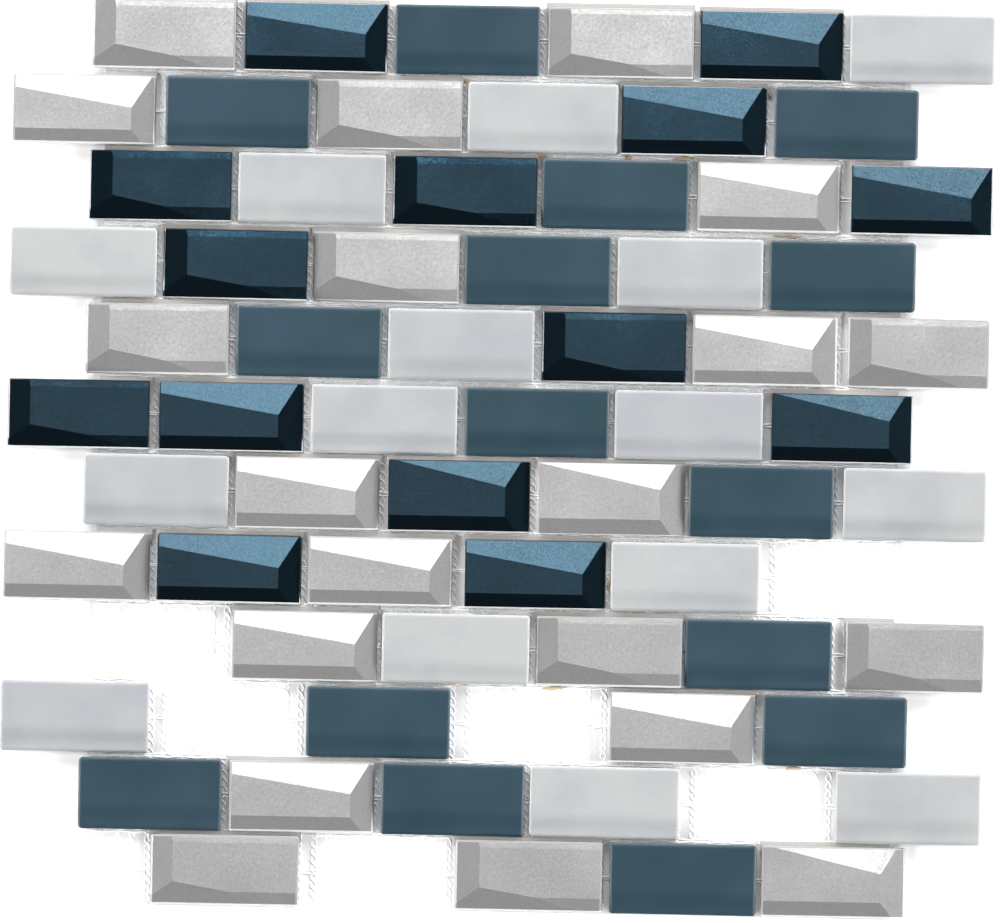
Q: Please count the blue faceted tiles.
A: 14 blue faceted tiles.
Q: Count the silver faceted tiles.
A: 21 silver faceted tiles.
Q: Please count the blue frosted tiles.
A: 15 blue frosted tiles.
